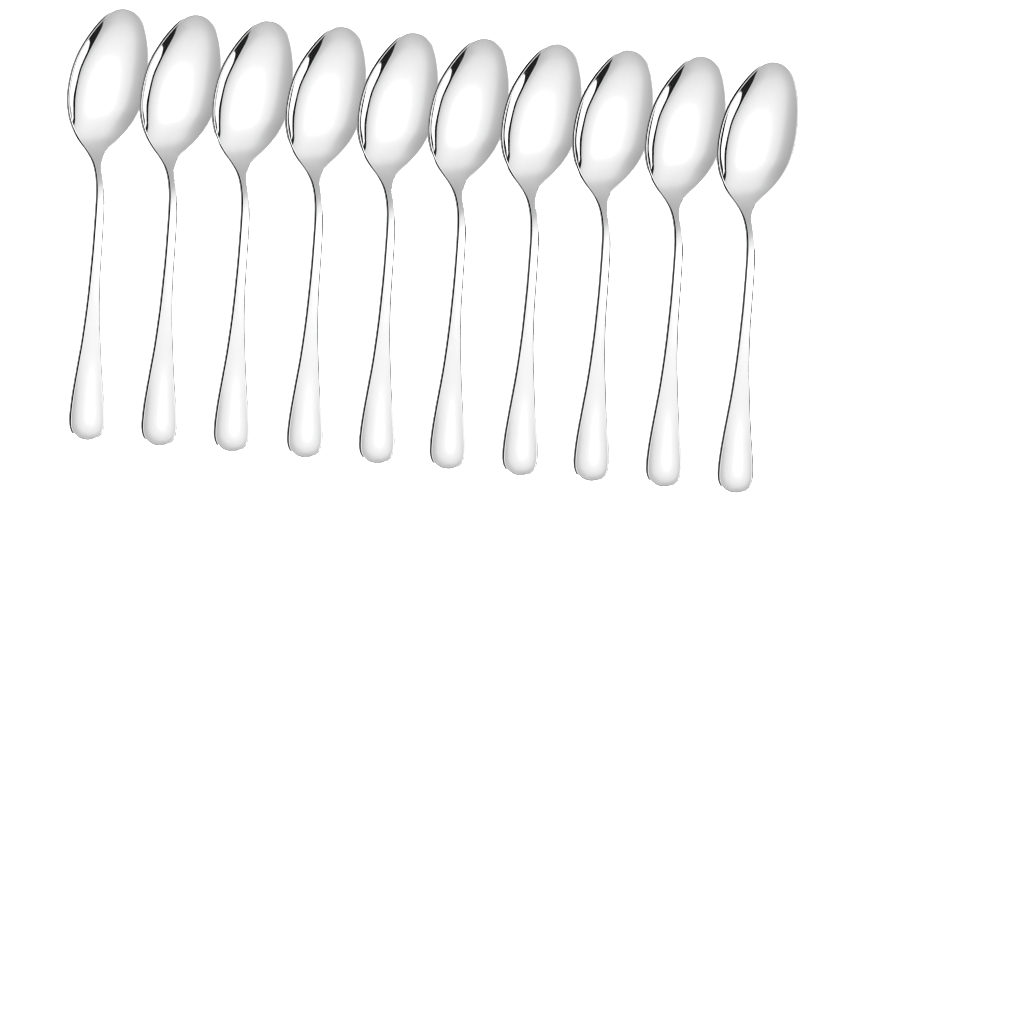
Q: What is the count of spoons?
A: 10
